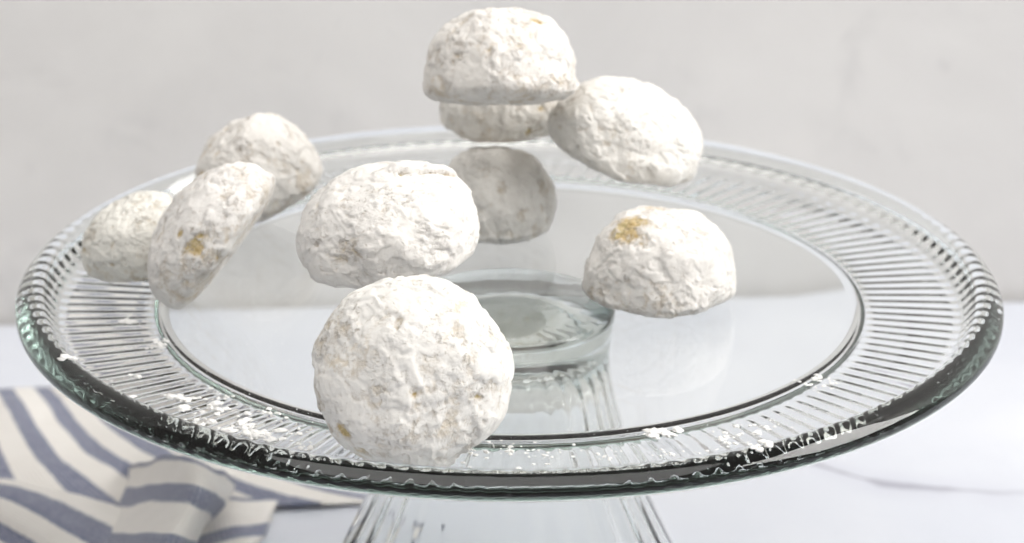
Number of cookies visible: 10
